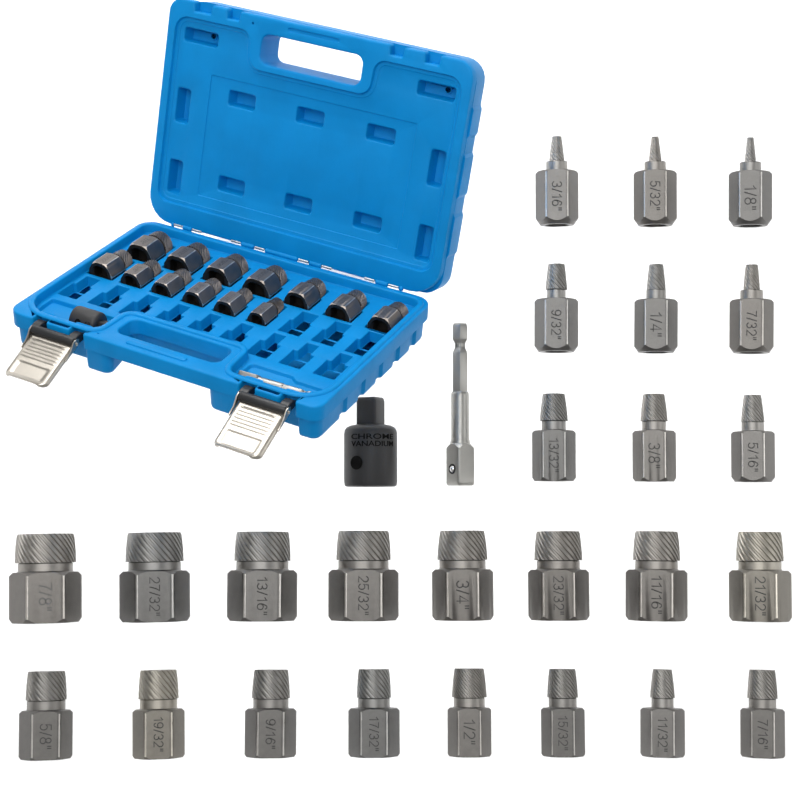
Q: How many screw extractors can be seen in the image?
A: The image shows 38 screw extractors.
